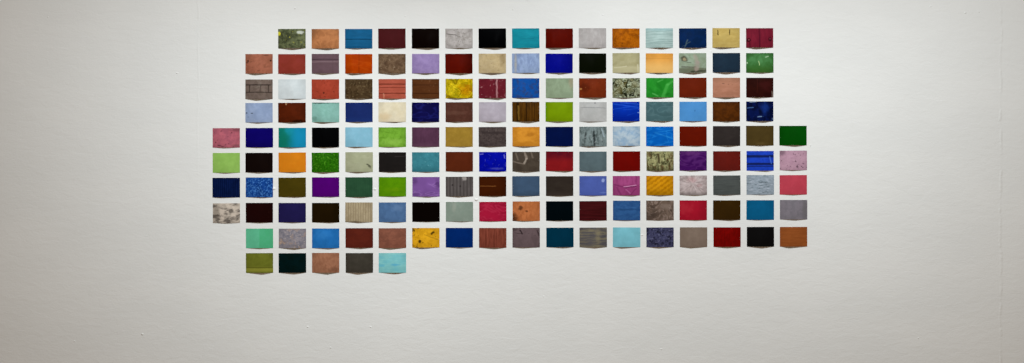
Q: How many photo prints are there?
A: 157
